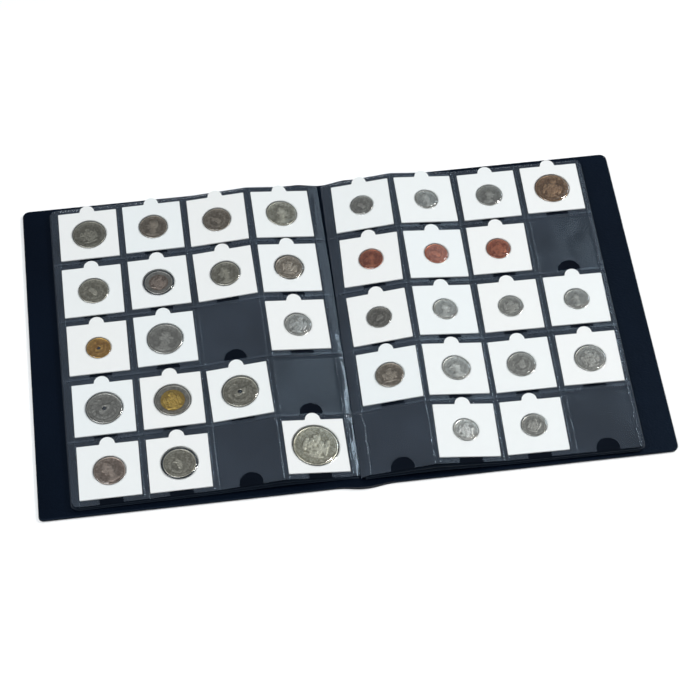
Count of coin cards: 34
